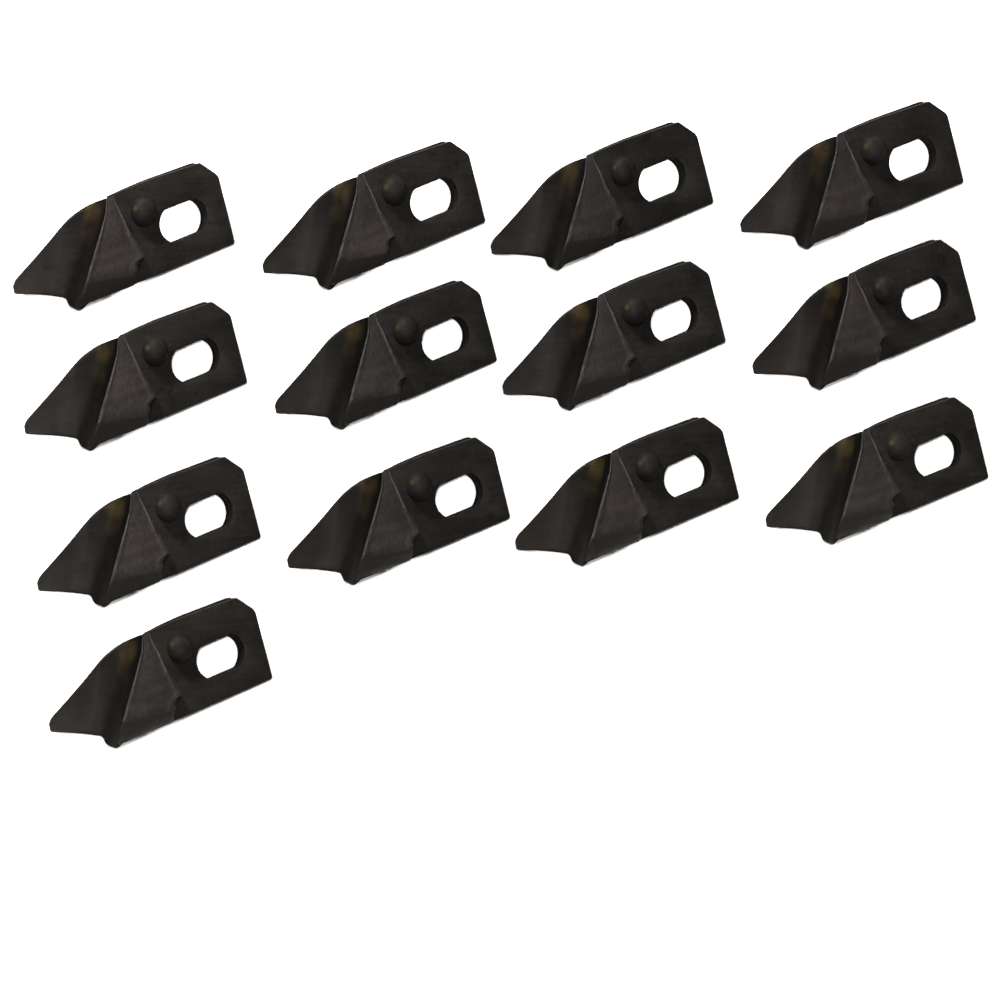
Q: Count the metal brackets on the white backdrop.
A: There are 13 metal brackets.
